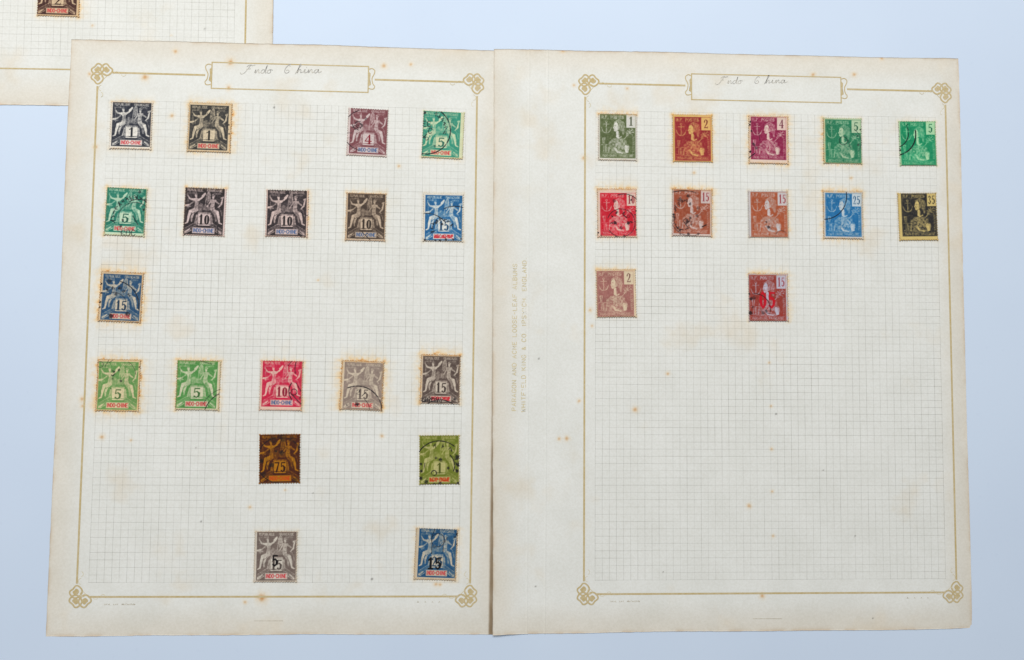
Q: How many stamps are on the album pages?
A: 32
